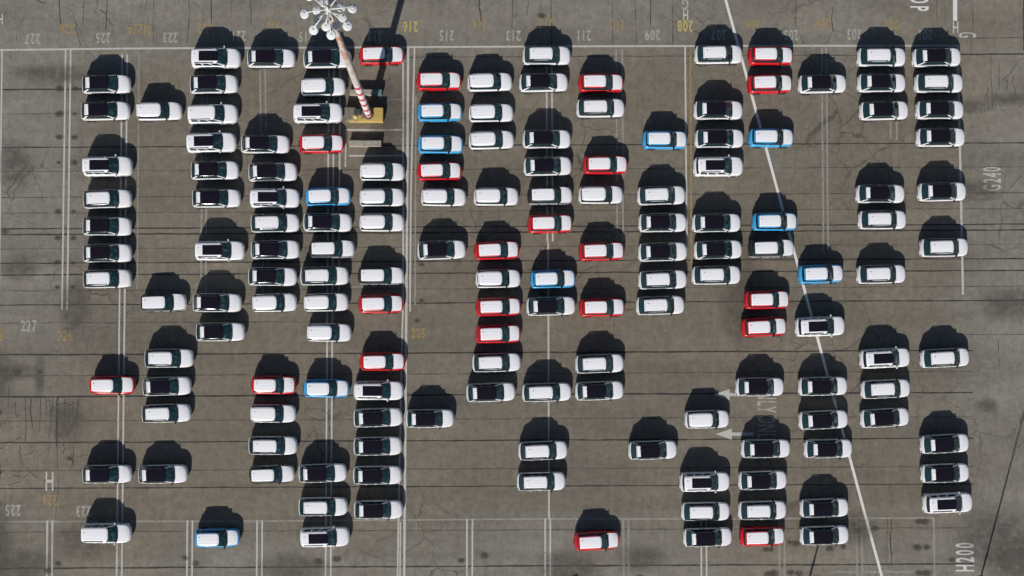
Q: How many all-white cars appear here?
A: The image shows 54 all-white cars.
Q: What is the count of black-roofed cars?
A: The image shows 72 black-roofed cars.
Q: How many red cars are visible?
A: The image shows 22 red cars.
